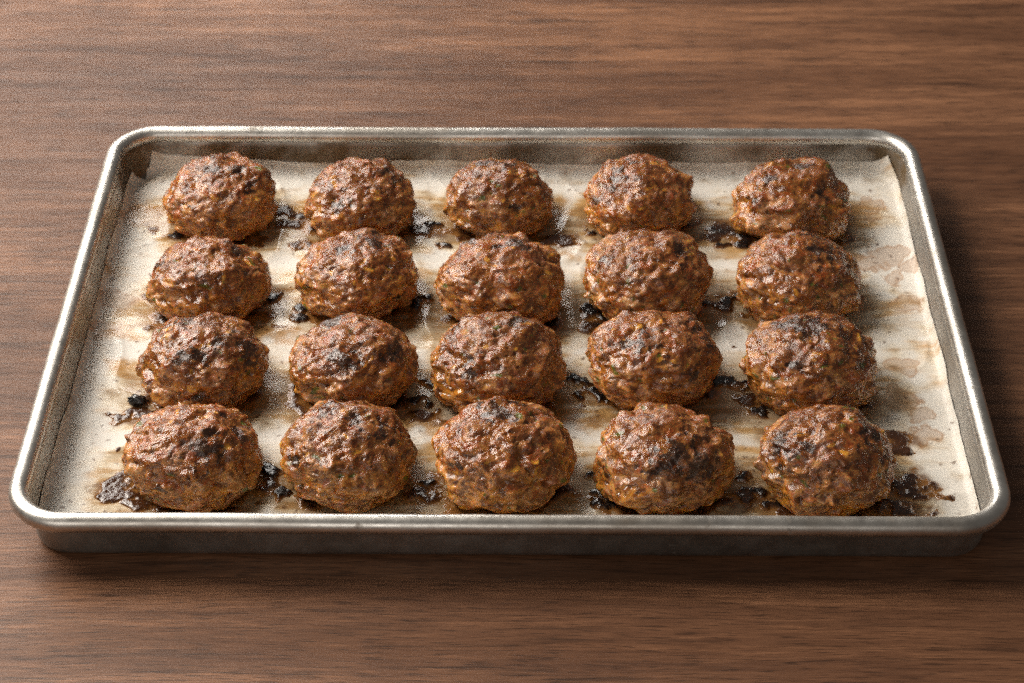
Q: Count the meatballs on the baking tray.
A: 20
